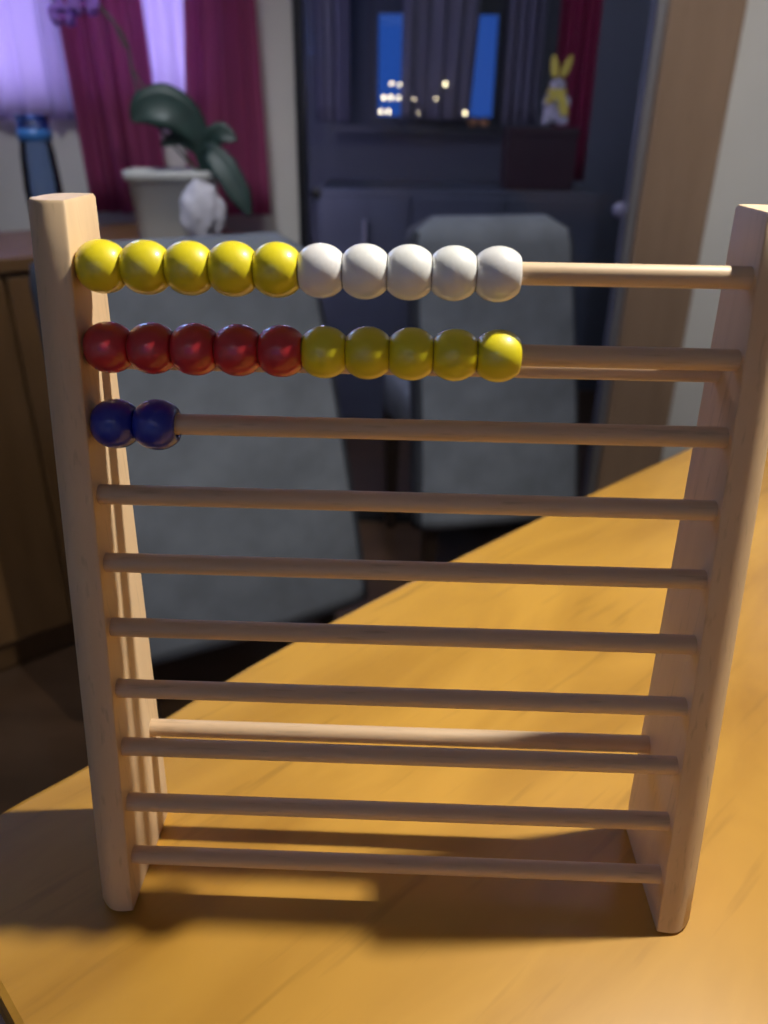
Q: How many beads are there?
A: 22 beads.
